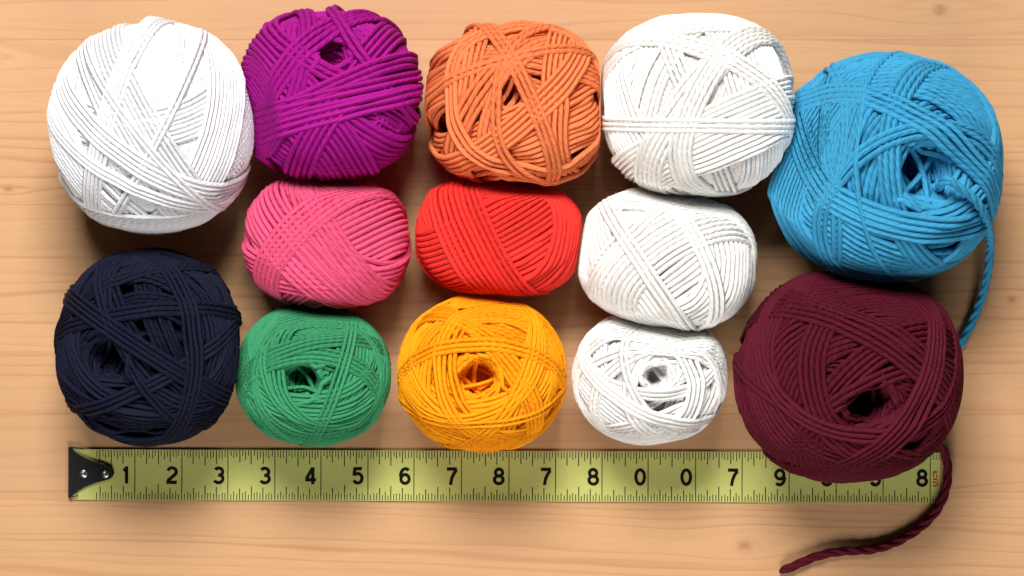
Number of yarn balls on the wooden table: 13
